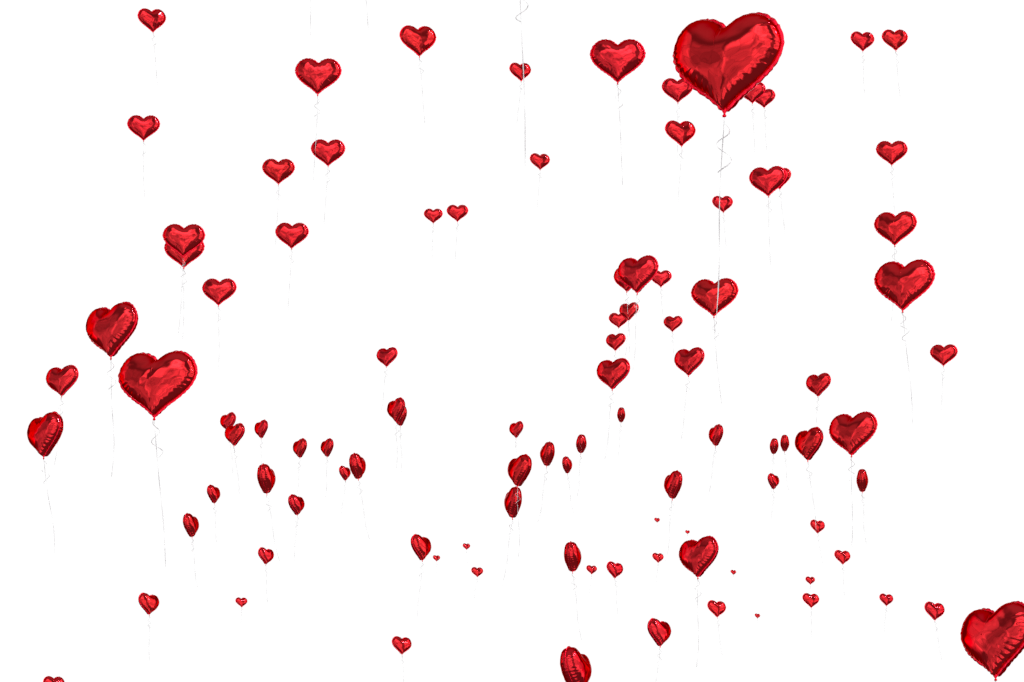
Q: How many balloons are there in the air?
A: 101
